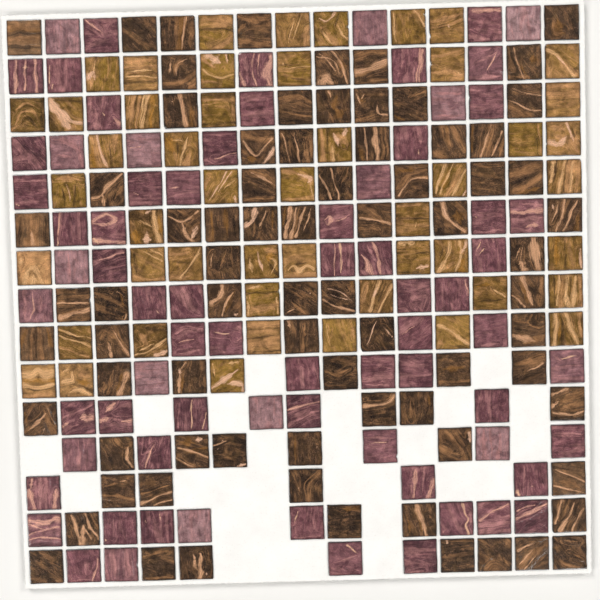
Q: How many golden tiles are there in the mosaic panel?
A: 49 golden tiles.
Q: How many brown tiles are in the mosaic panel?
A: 76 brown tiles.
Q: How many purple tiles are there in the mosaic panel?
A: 73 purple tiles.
